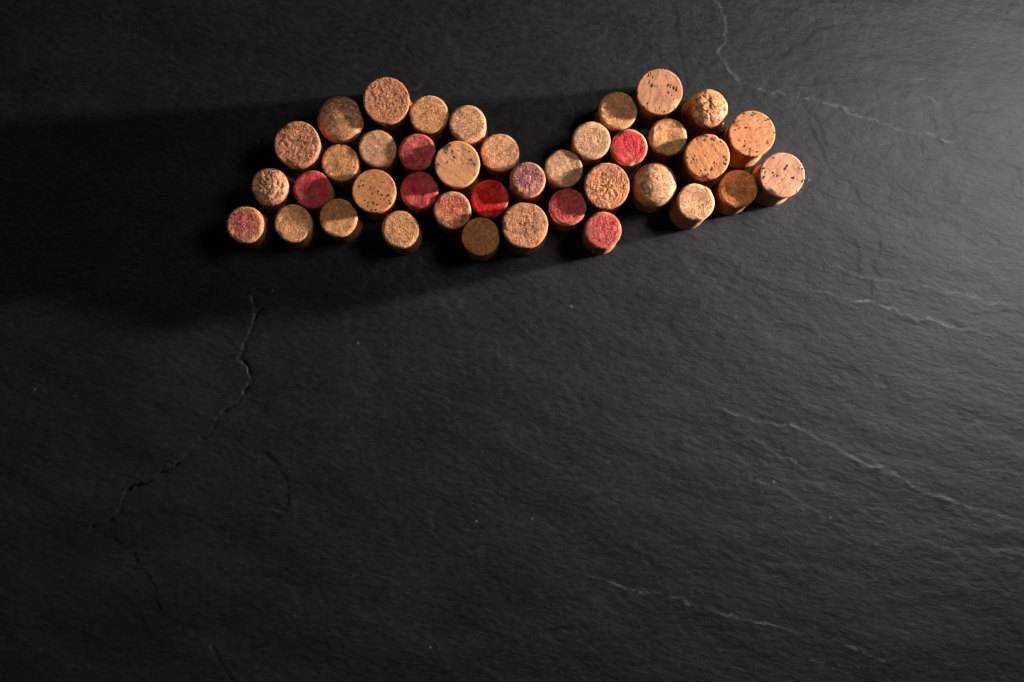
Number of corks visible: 39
